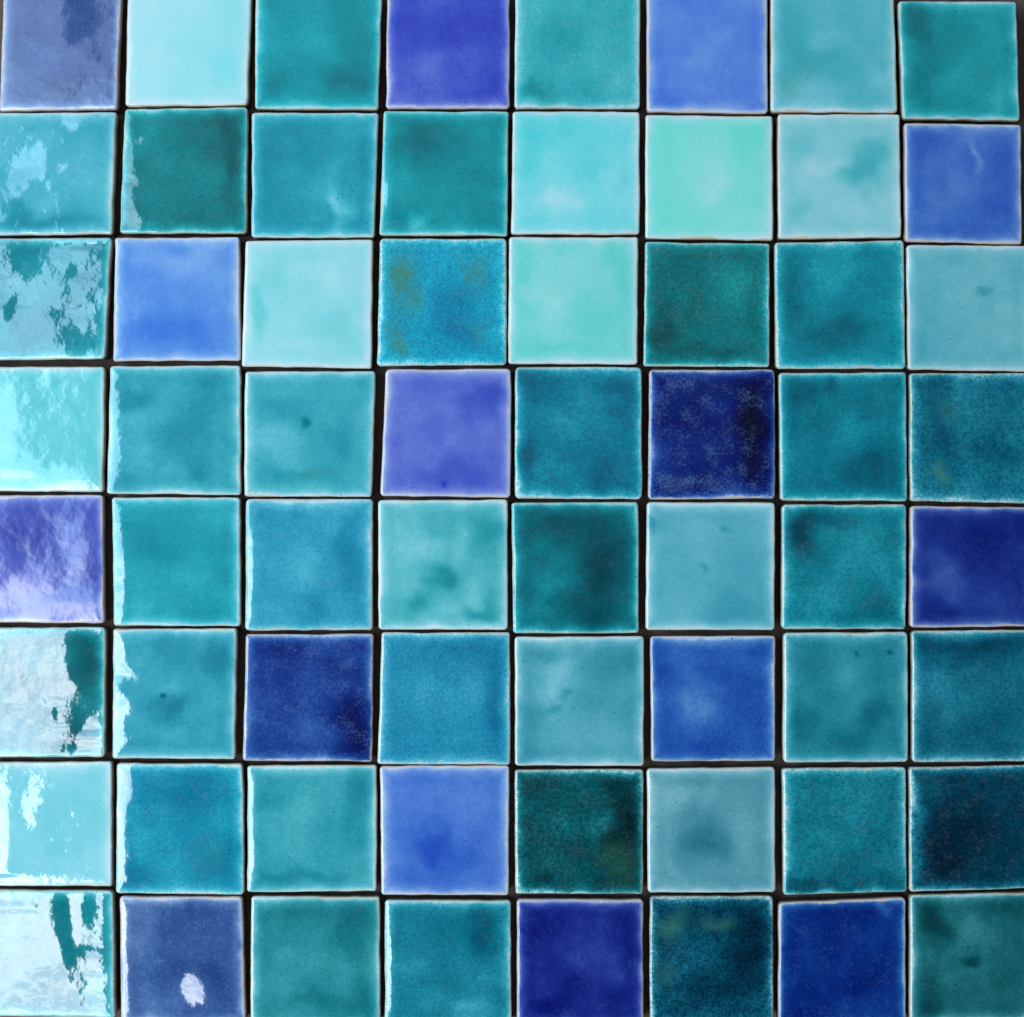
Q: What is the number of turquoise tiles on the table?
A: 49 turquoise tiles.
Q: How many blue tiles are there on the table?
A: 15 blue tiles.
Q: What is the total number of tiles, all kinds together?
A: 64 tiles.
